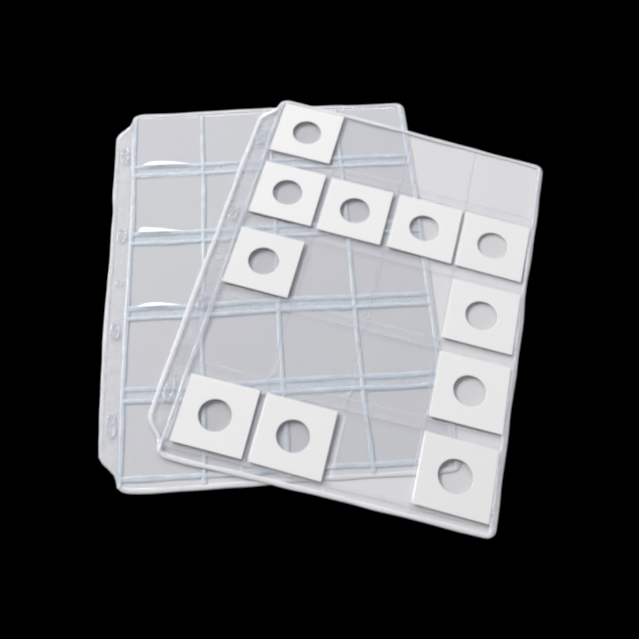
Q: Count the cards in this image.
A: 11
